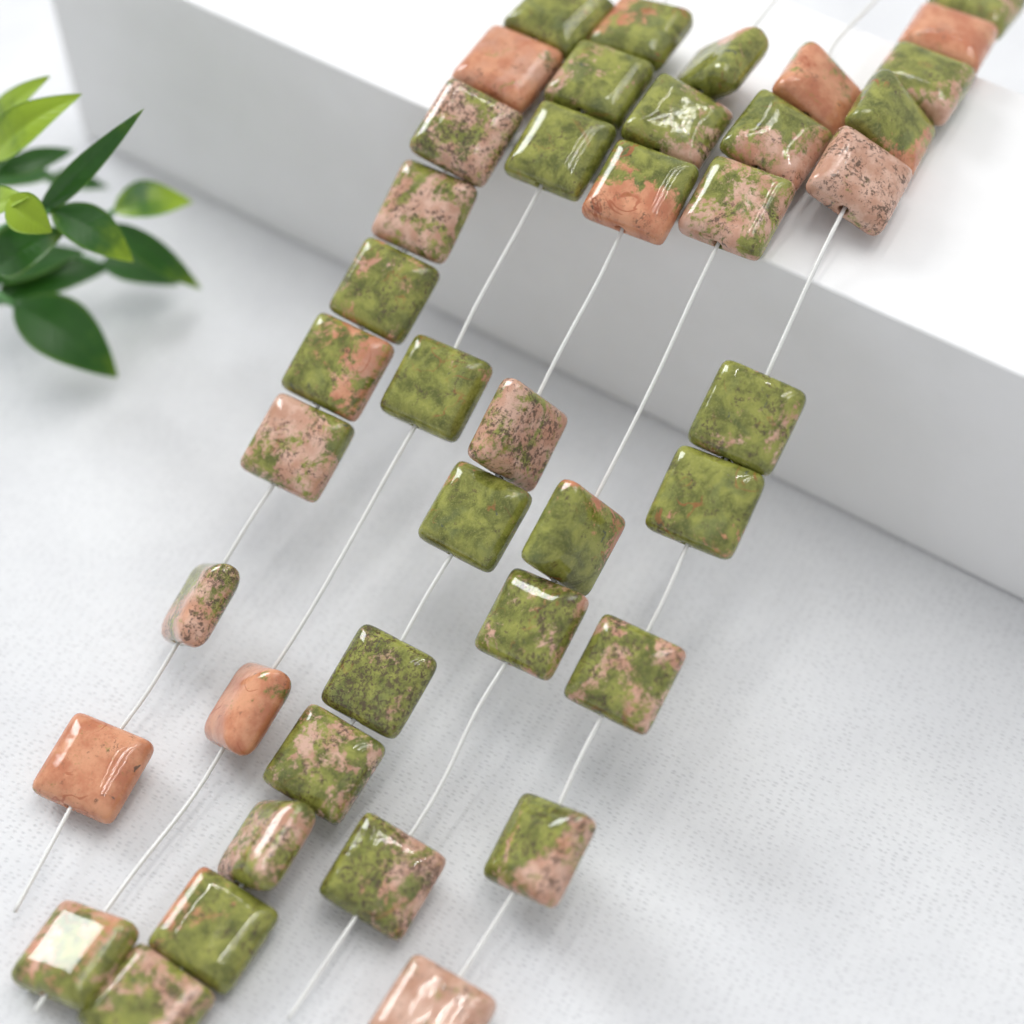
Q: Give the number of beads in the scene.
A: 41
